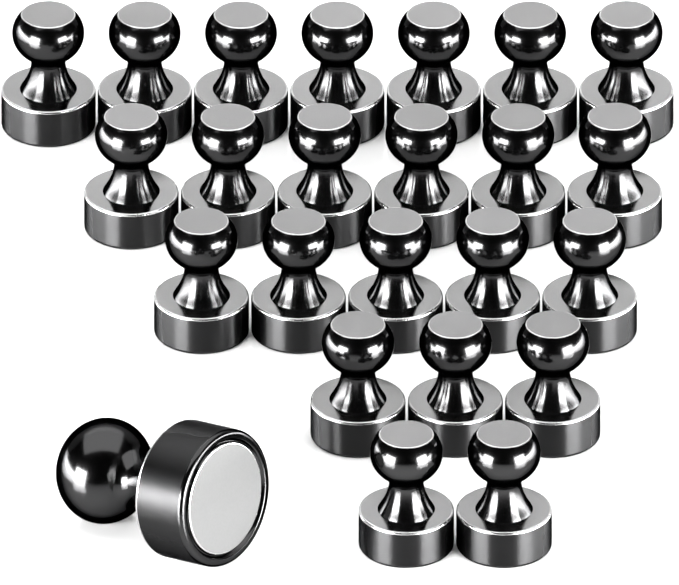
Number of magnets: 24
